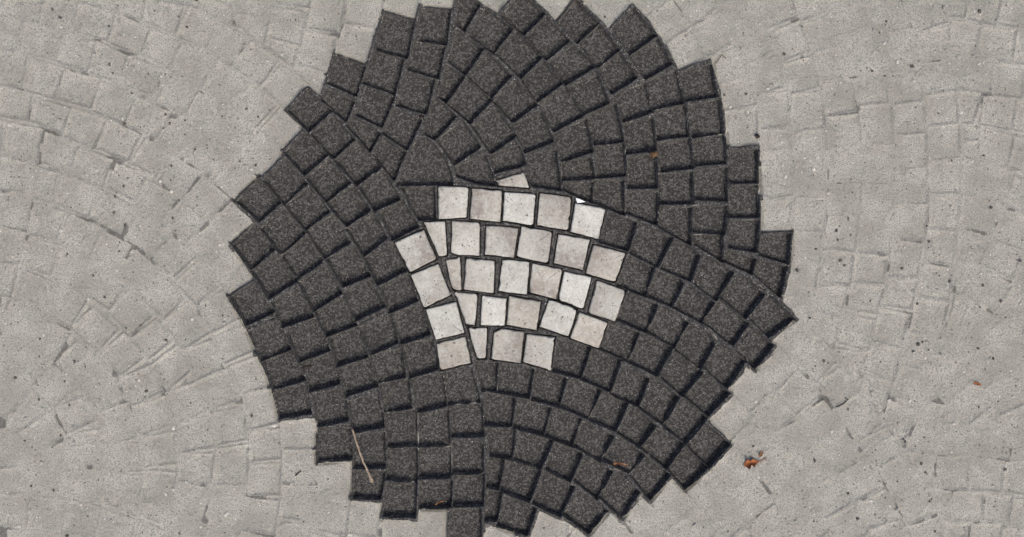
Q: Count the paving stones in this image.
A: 30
